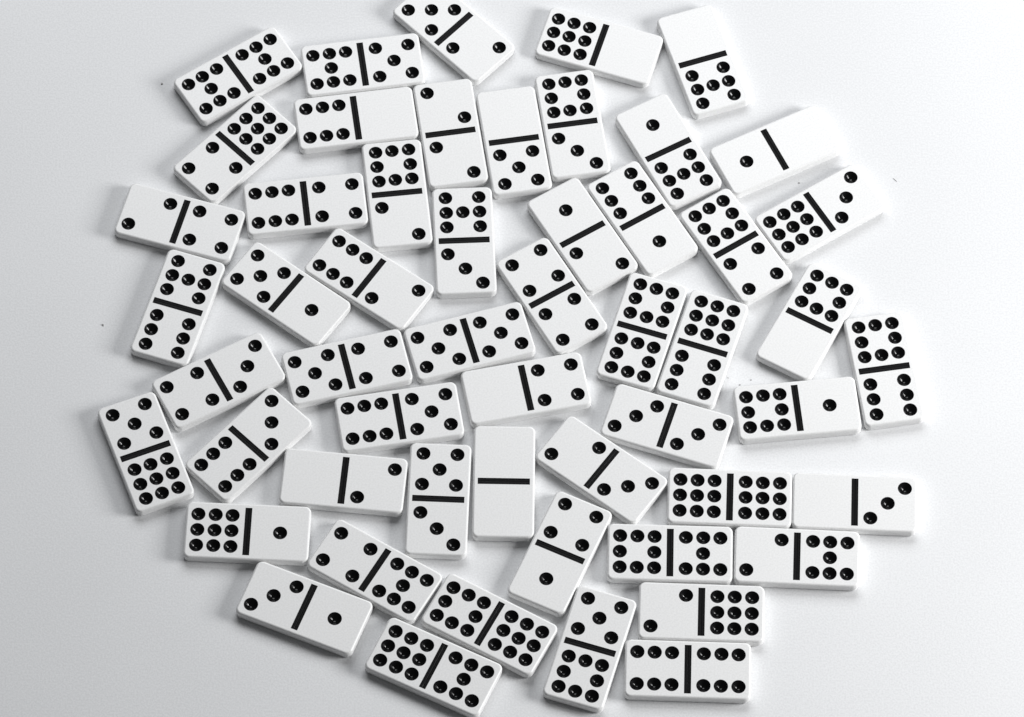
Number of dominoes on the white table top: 54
